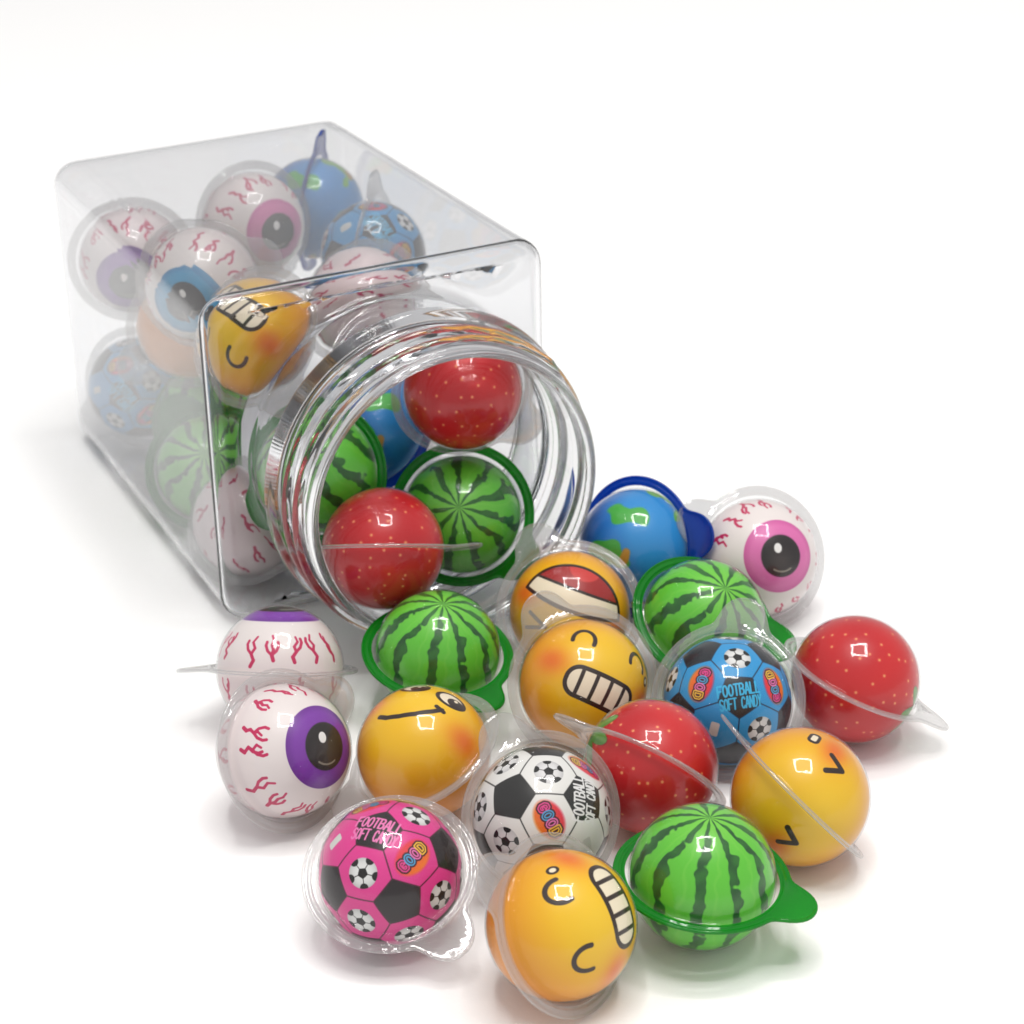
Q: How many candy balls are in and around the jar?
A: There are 34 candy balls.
